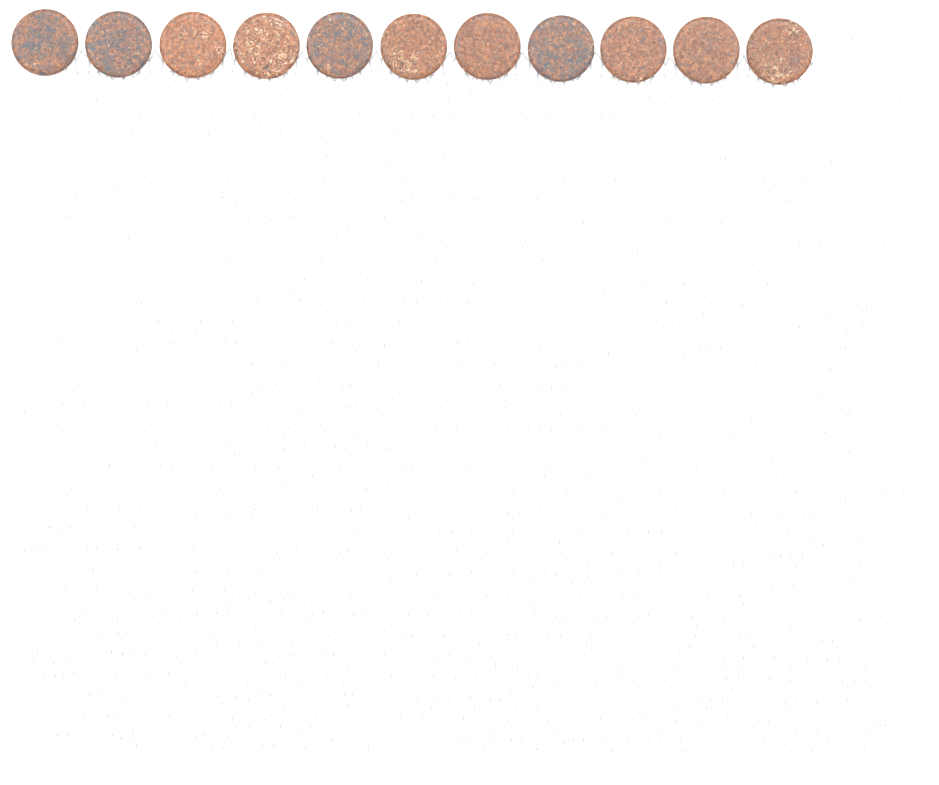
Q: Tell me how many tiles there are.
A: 11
